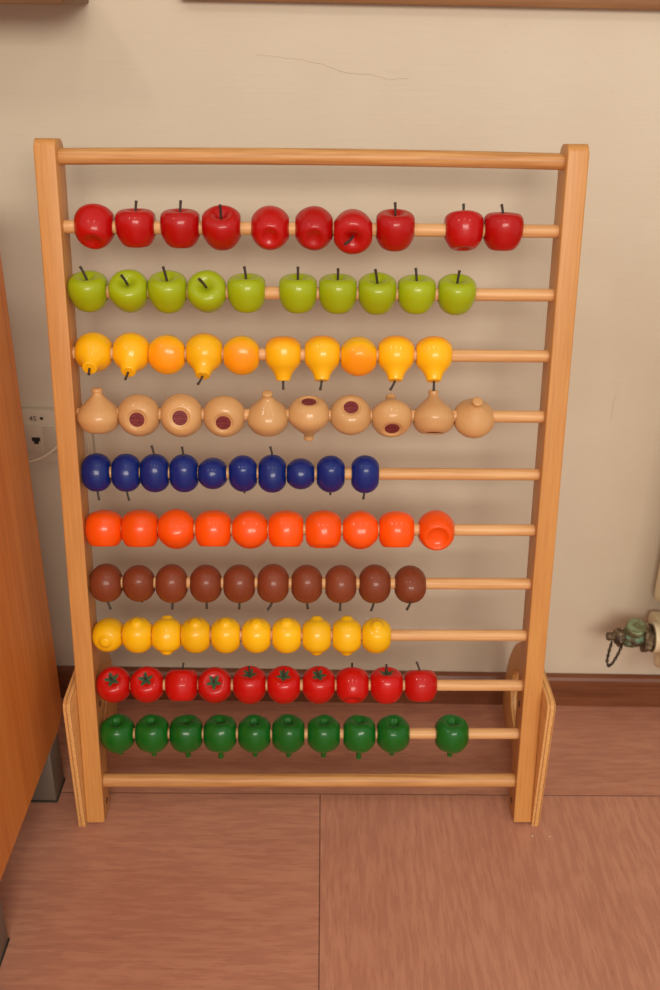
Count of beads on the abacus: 100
